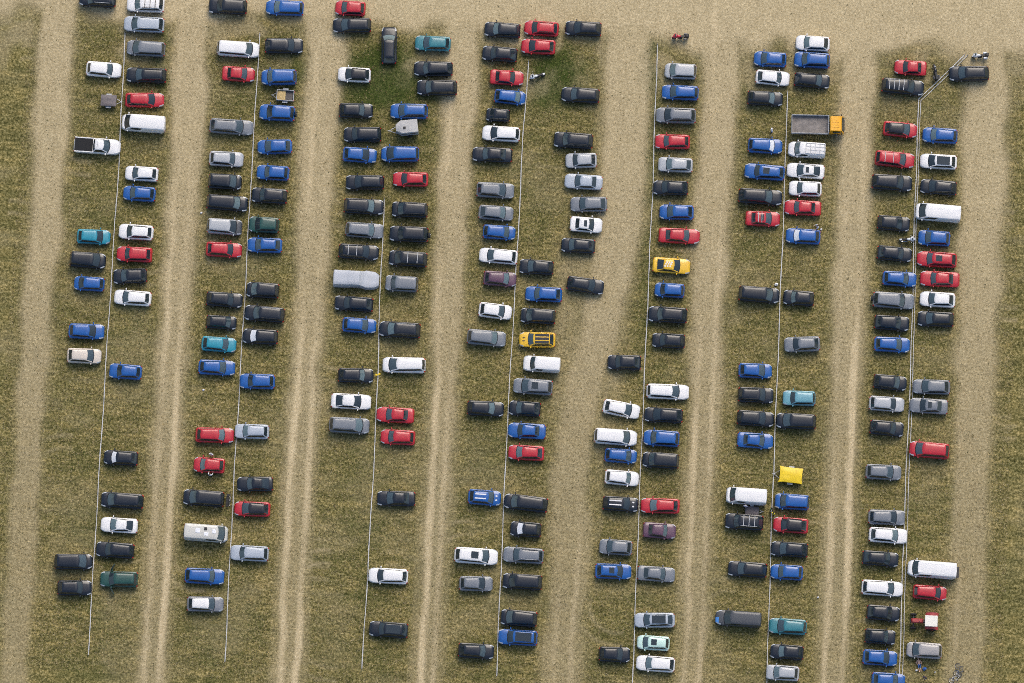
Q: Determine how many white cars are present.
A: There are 29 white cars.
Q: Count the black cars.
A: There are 89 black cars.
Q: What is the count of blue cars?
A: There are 44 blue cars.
